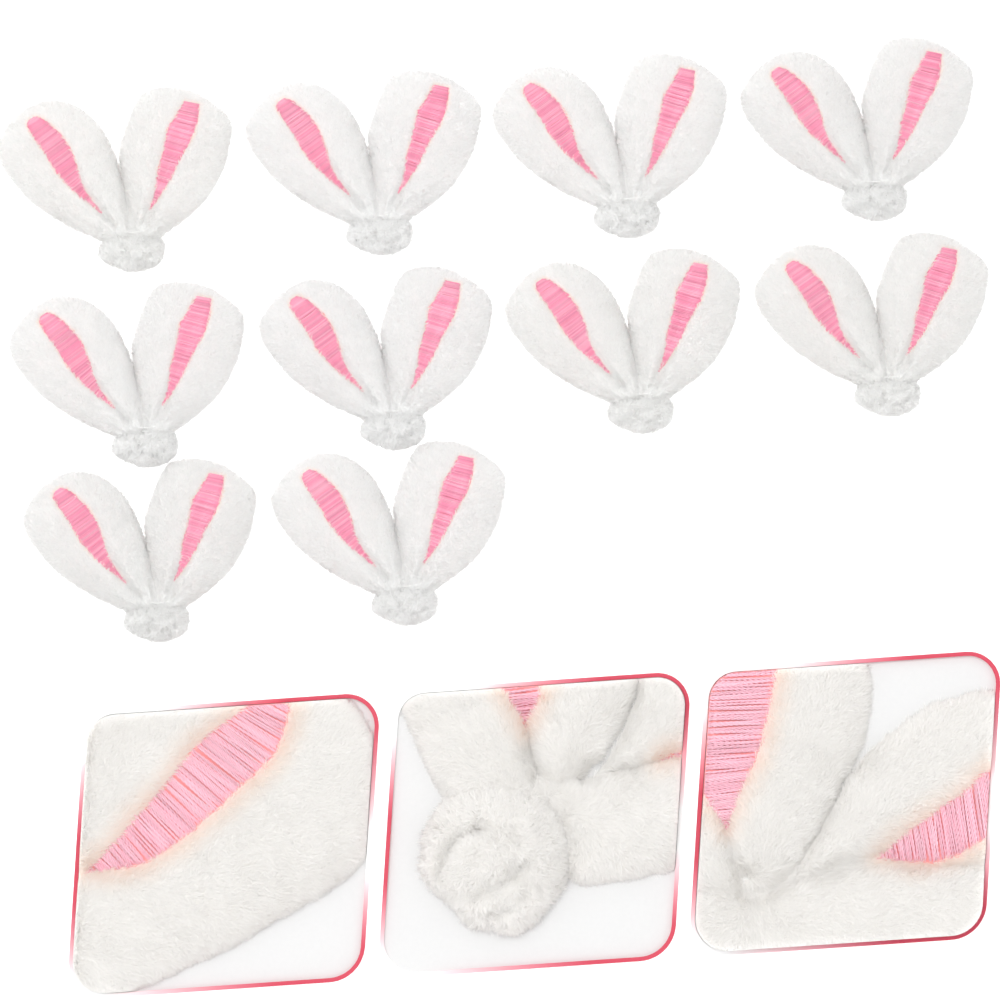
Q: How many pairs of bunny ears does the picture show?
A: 10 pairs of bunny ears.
